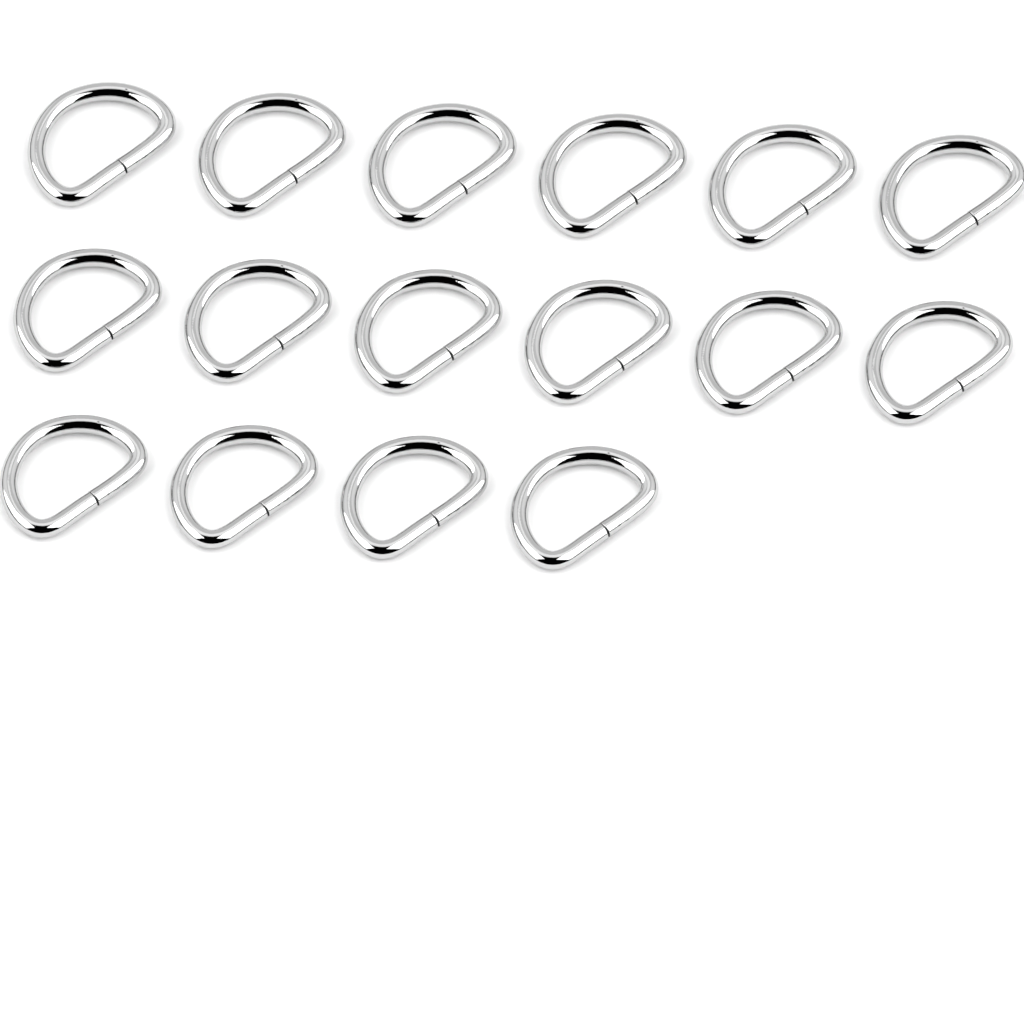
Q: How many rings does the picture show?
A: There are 16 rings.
